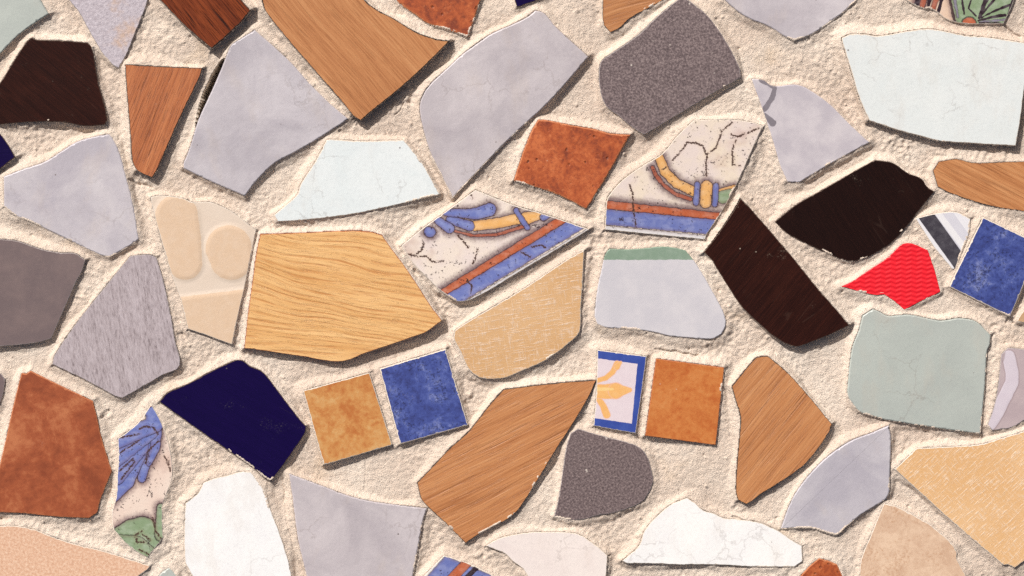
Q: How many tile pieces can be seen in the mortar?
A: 59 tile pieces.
